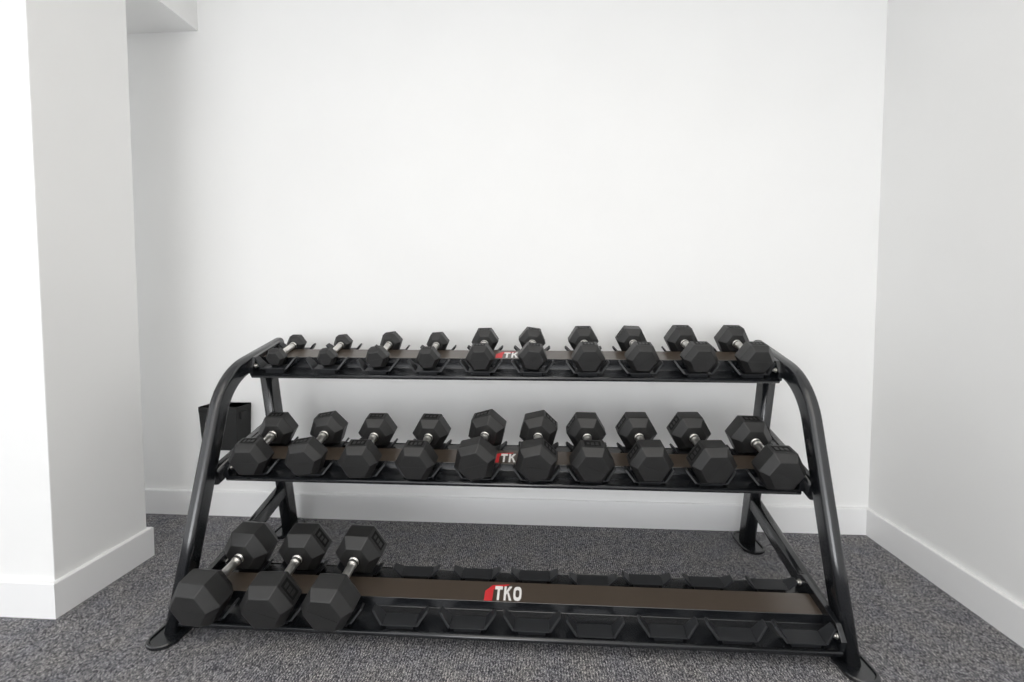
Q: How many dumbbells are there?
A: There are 23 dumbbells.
